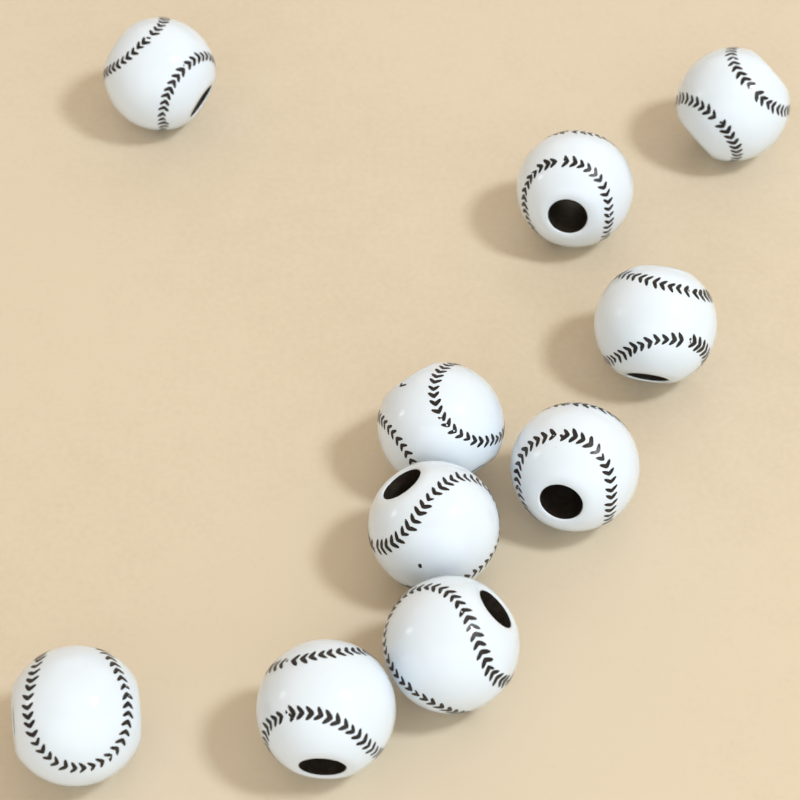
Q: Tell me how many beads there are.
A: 10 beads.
